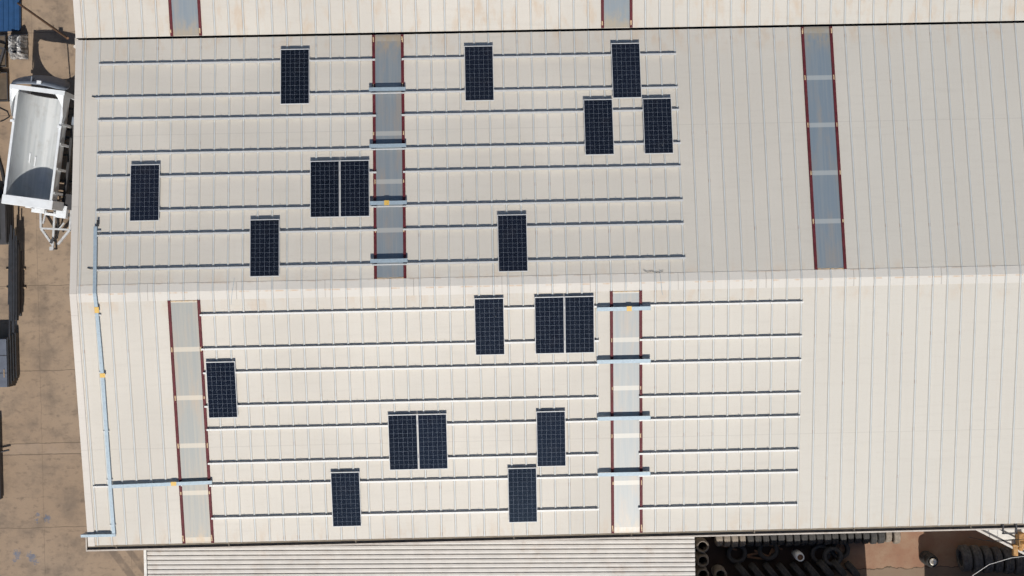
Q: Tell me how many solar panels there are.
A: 19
